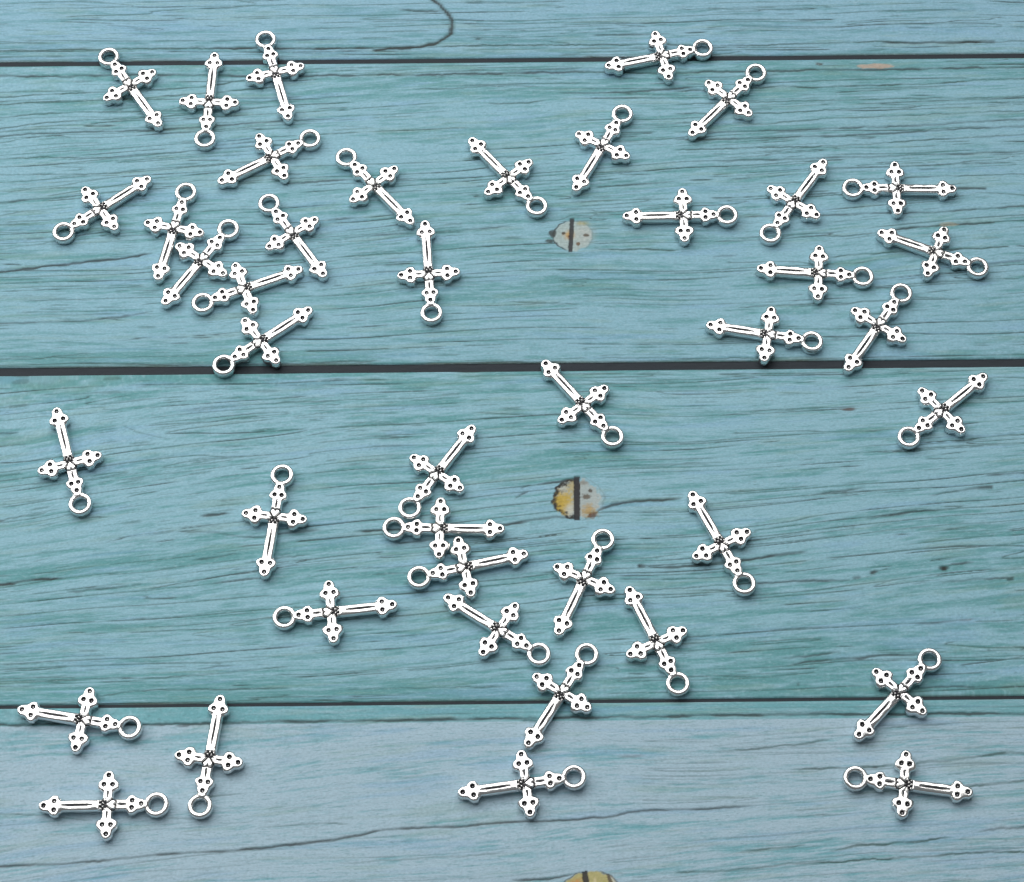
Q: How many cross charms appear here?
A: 42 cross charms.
